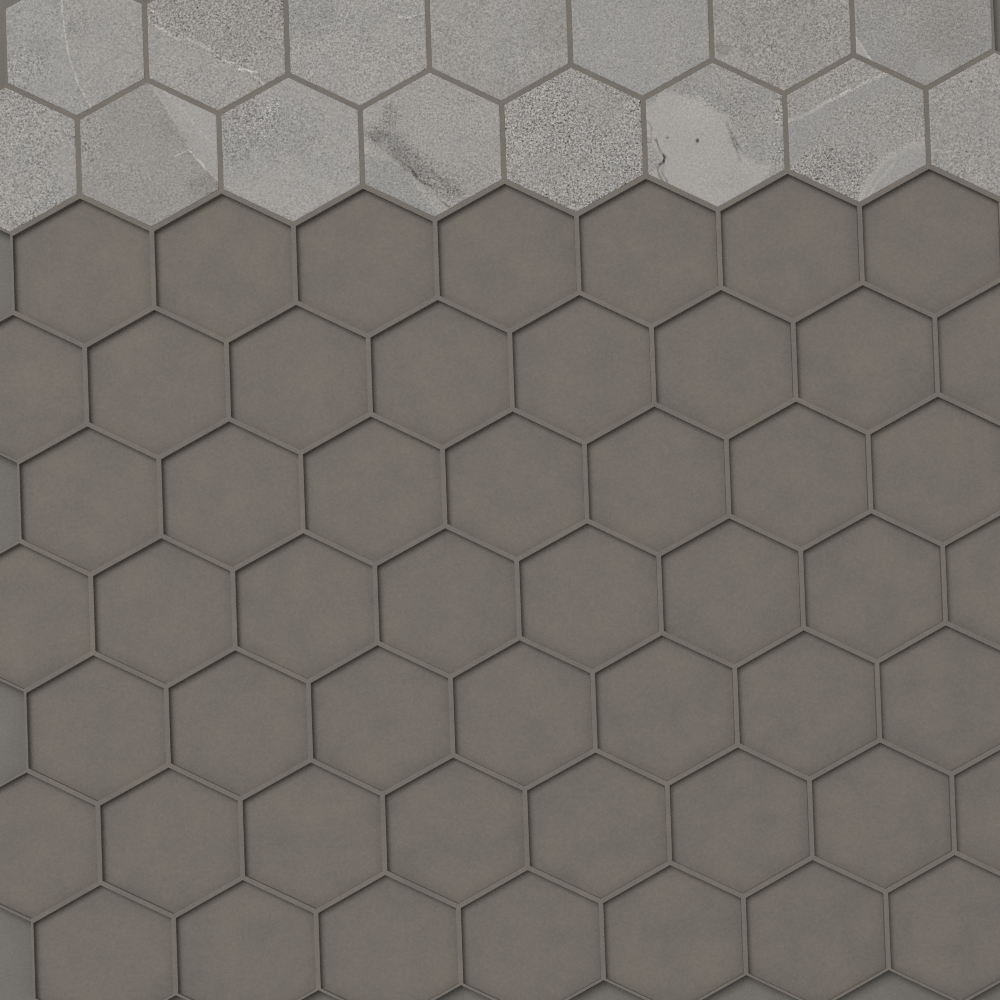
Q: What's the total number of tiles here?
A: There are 15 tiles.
